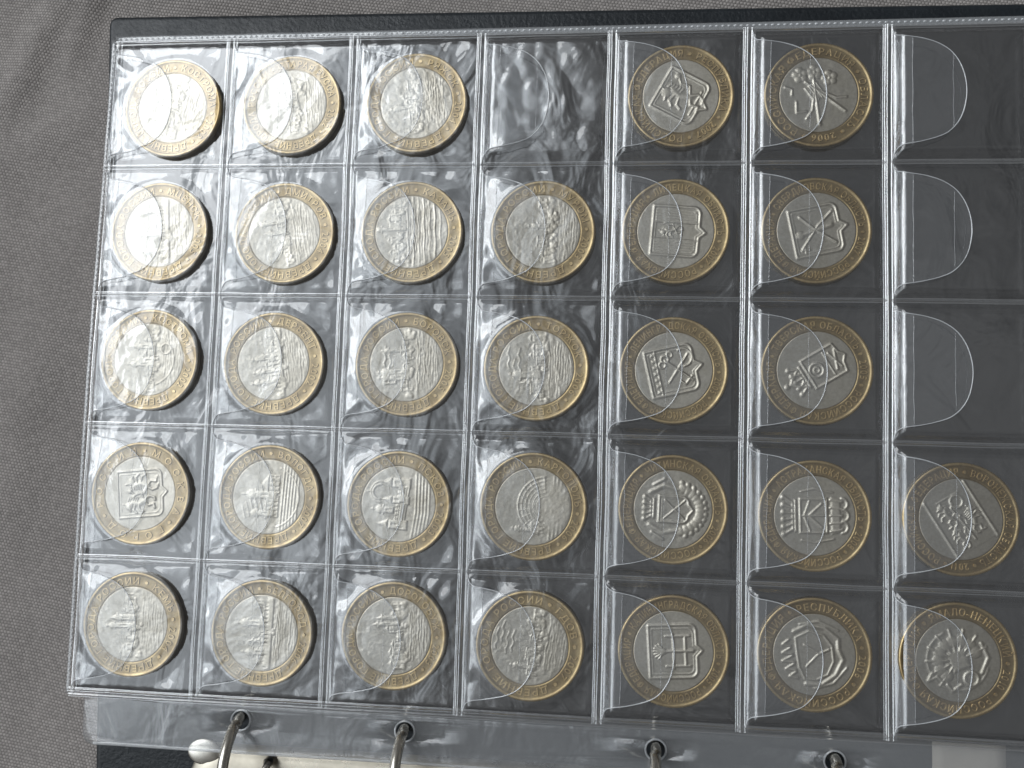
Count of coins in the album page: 31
